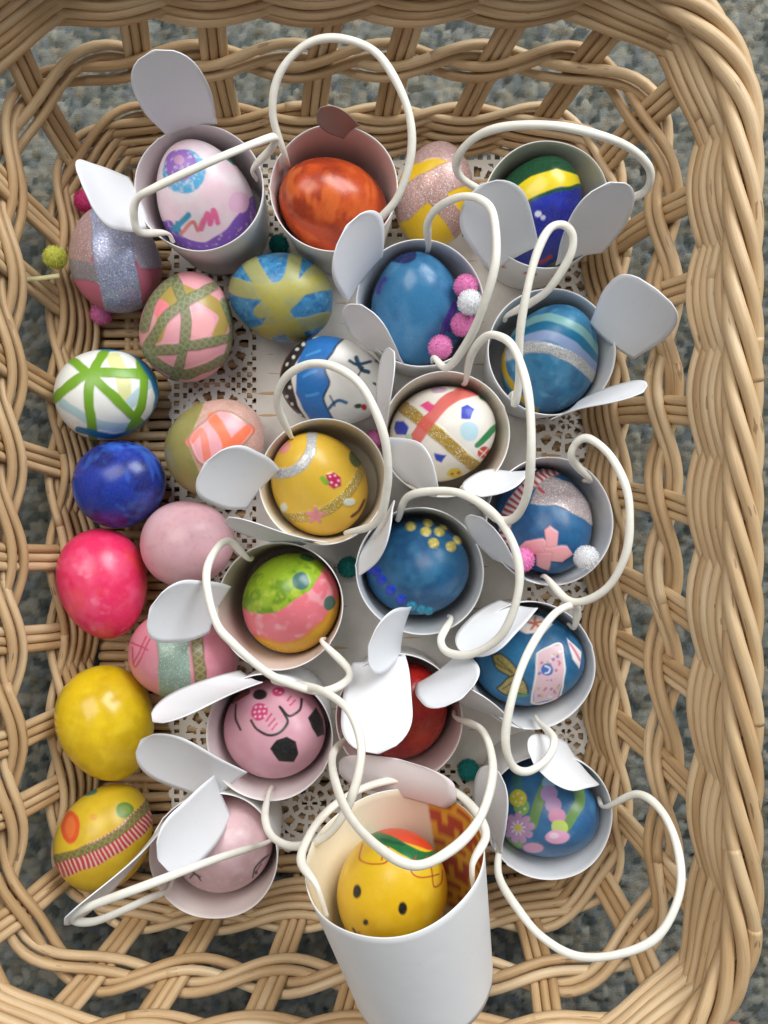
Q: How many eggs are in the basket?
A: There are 29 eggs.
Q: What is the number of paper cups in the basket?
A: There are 16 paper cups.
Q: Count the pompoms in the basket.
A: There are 13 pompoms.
